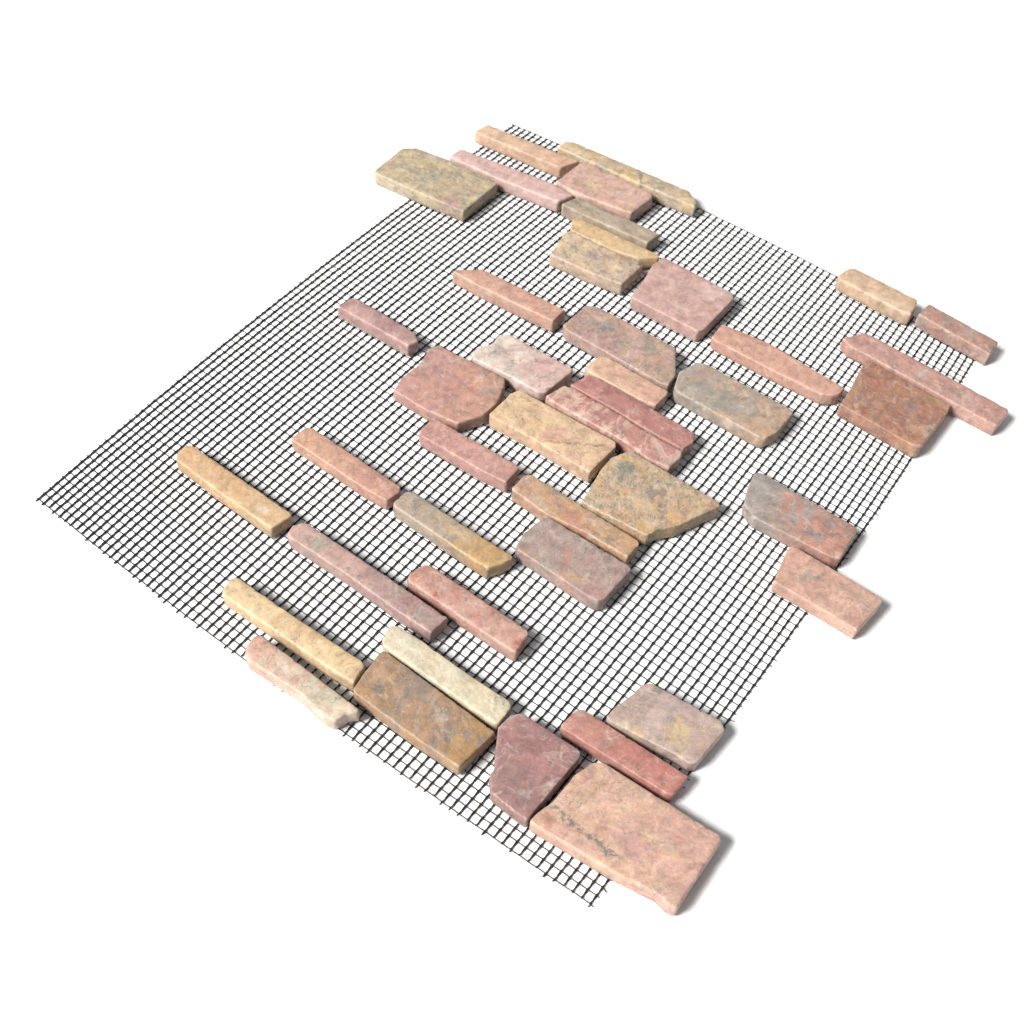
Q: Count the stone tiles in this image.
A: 43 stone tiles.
